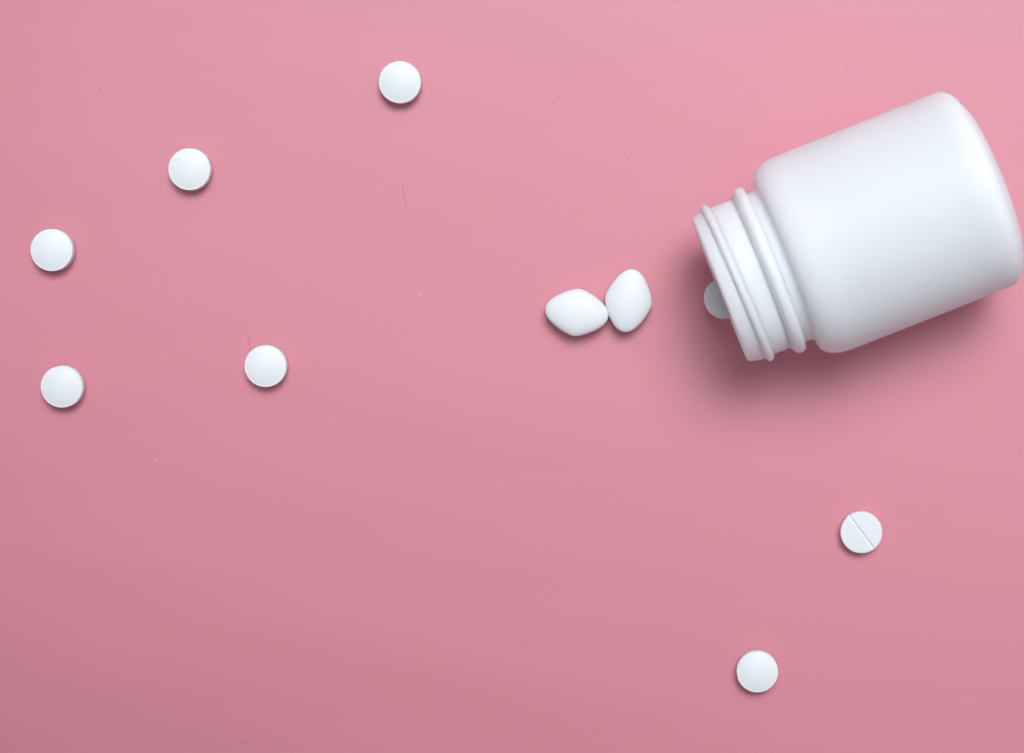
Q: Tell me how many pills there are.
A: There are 10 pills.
